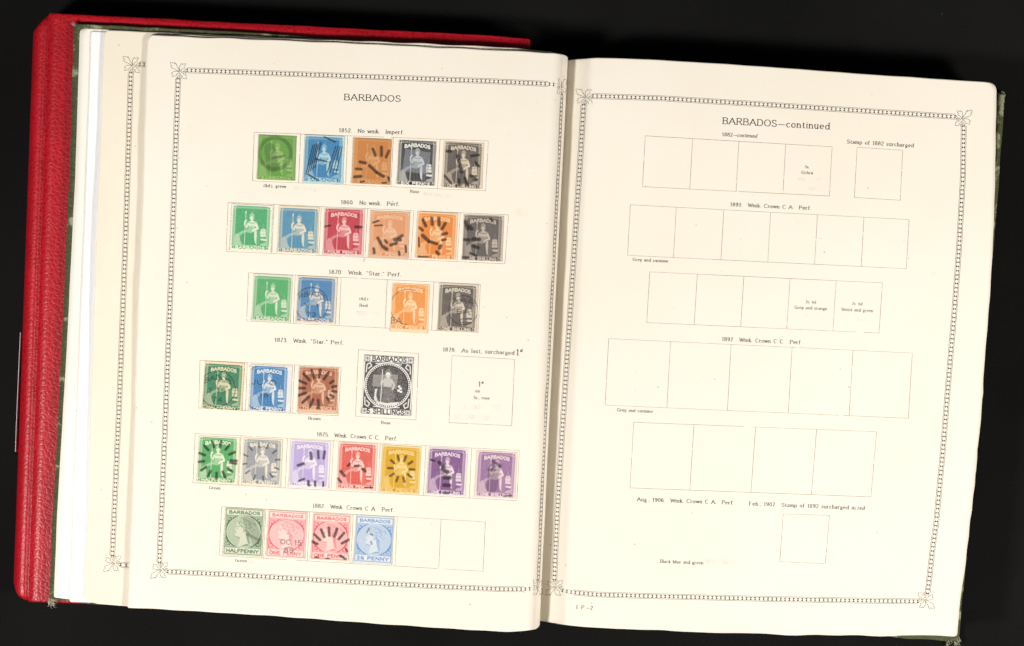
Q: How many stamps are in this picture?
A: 30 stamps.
